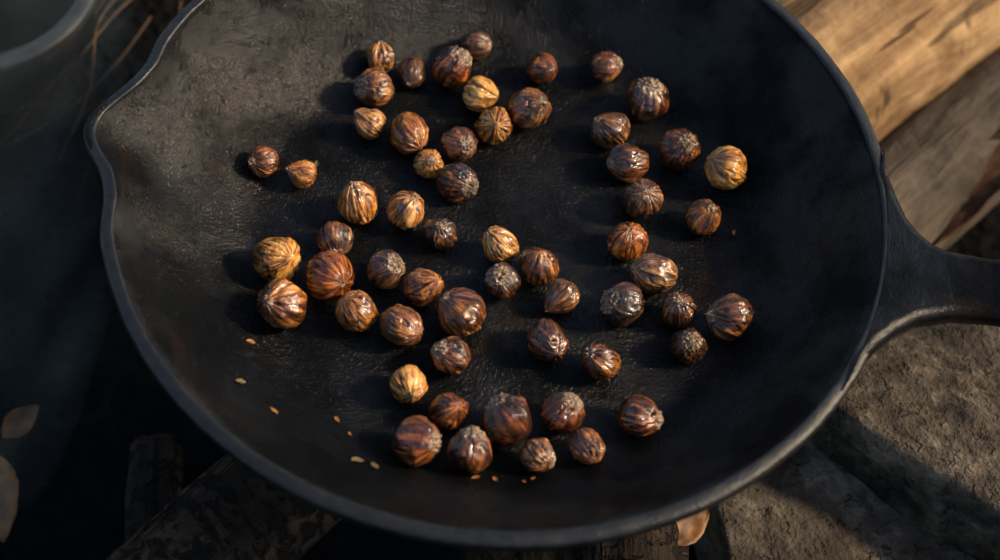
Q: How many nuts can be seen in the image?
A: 58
